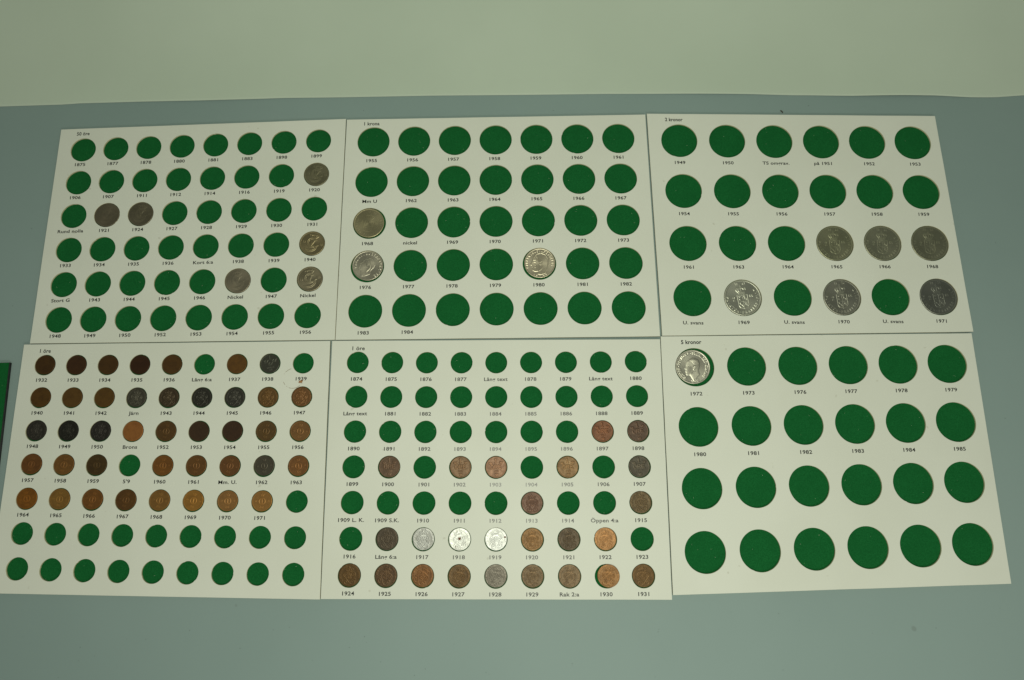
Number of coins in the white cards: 82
